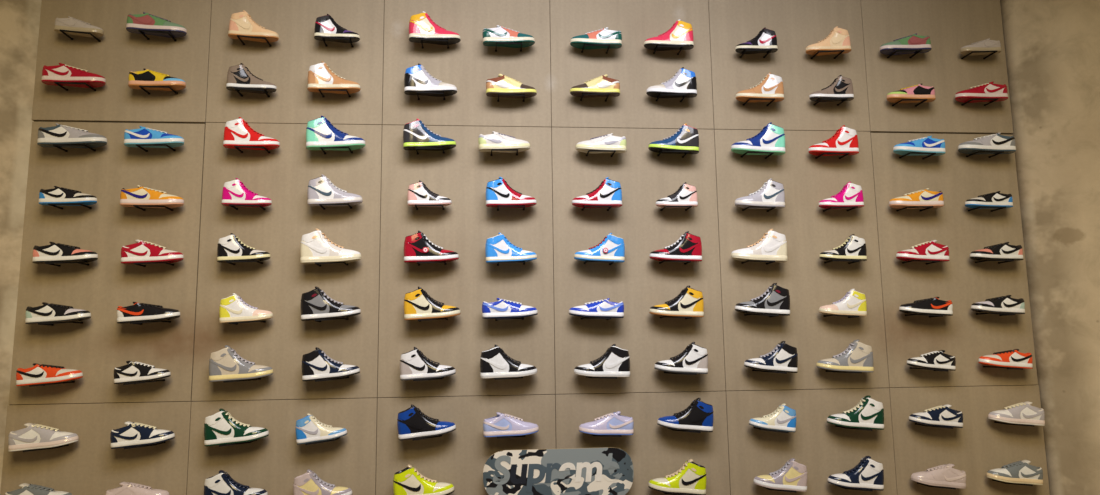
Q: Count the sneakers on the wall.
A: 106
